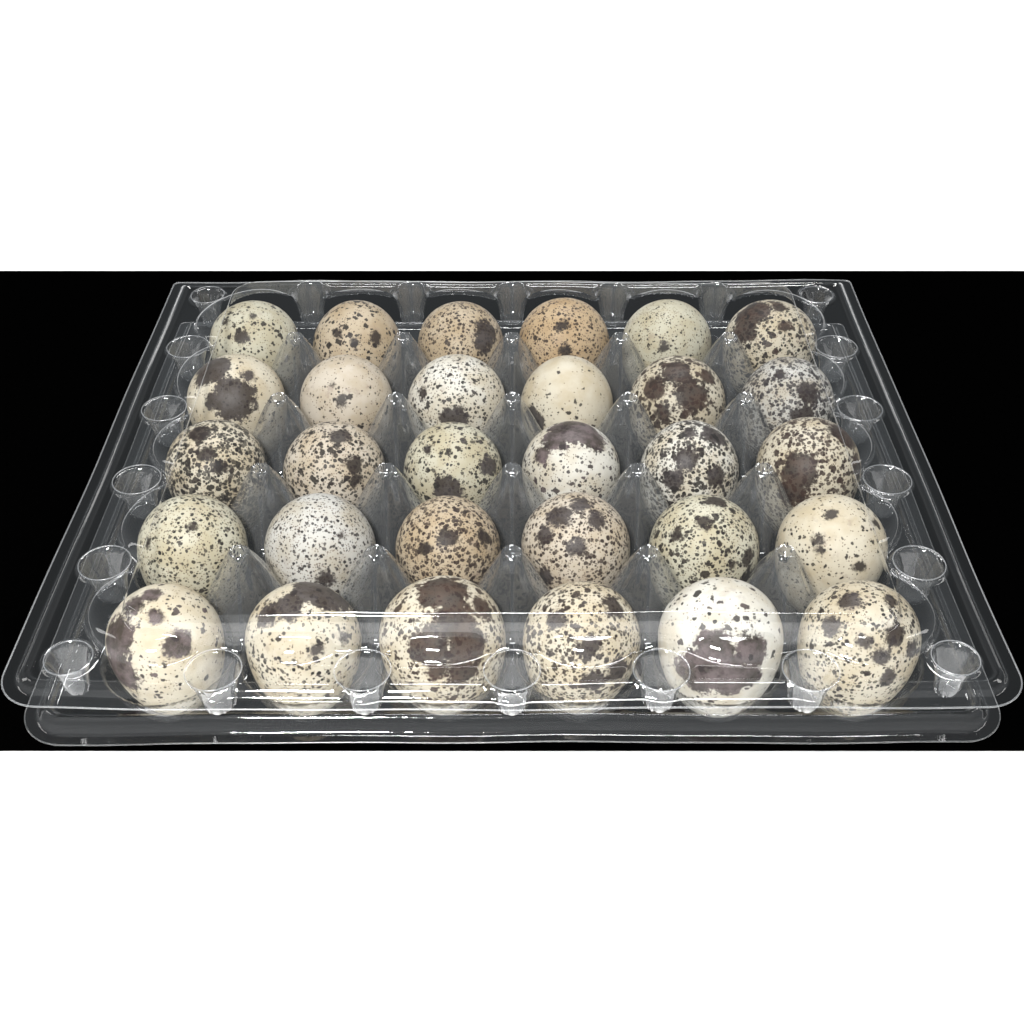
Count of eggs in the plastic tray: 30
